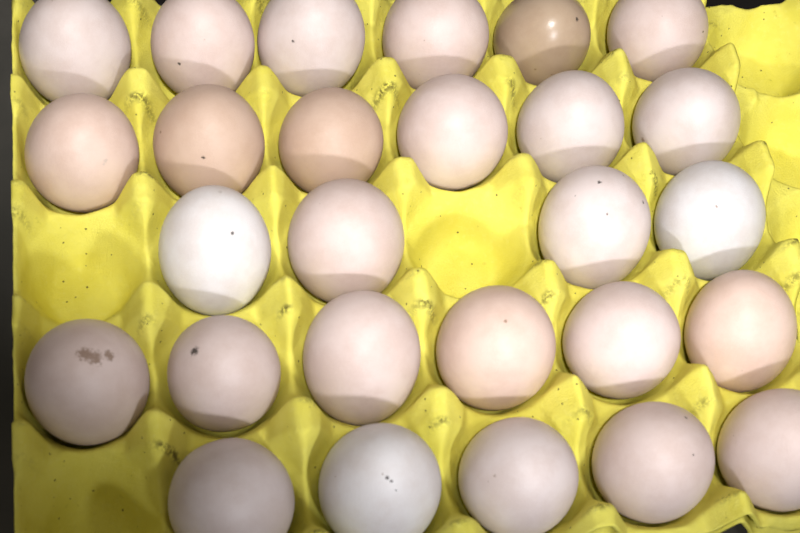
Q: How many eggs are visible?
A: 27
